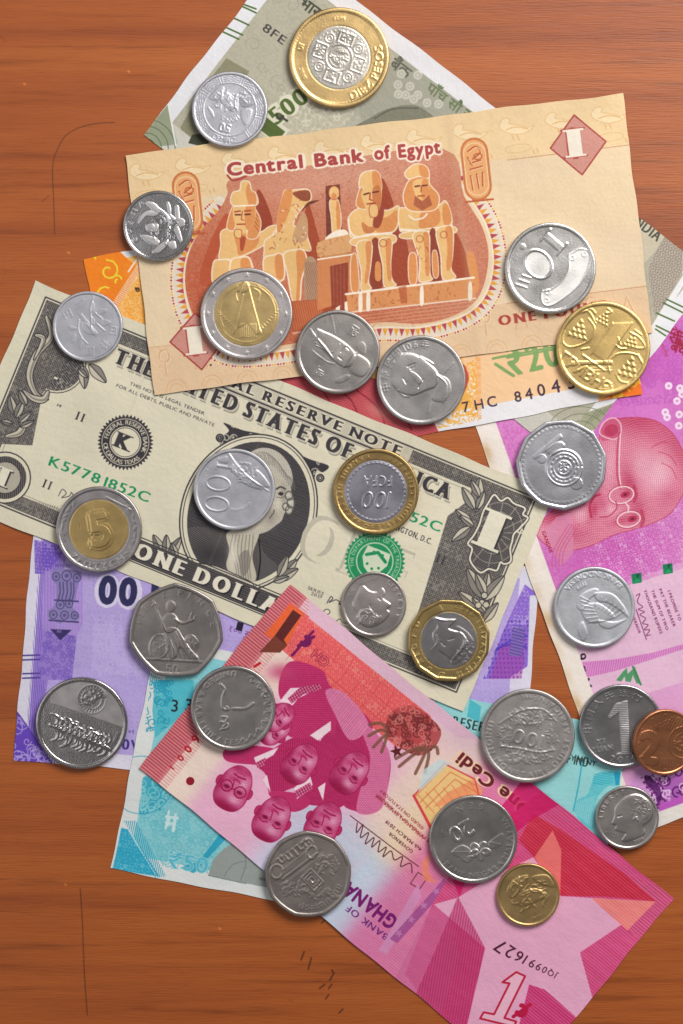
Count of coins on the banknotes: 26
